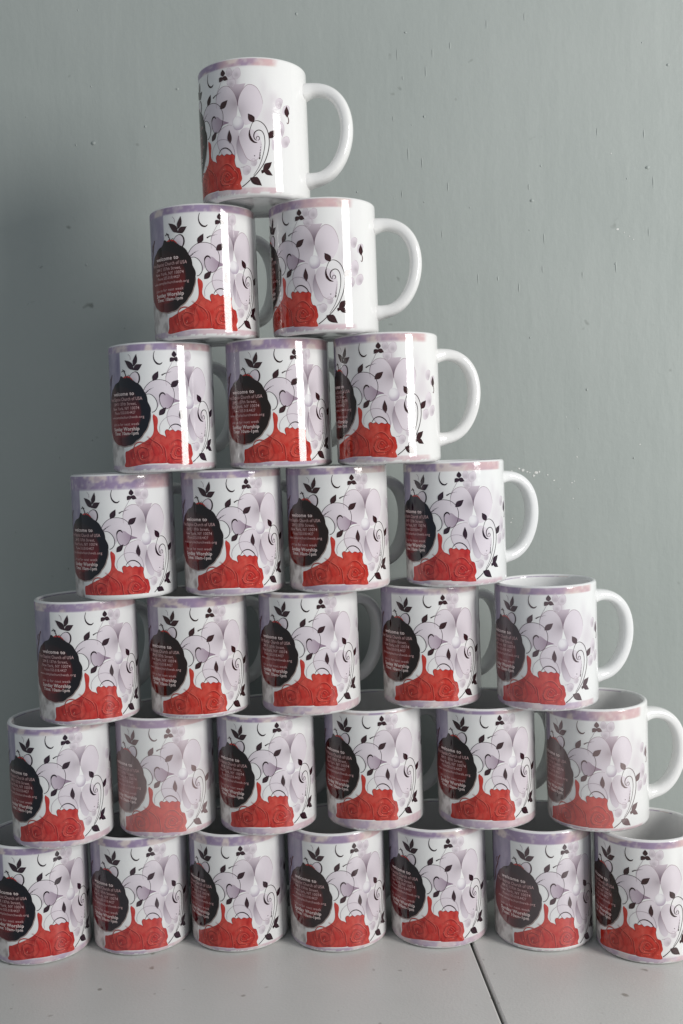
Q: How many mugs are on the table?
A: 28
